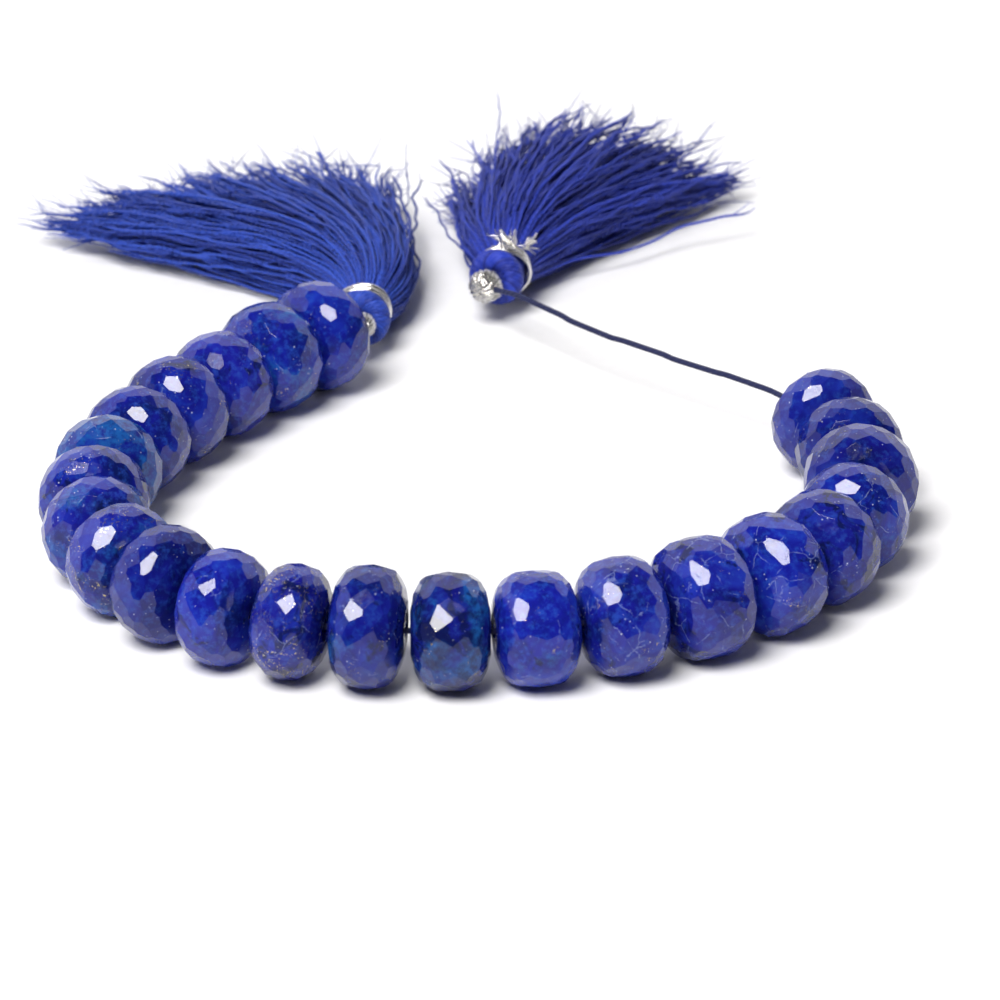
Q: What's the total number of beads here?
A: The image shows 23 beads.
